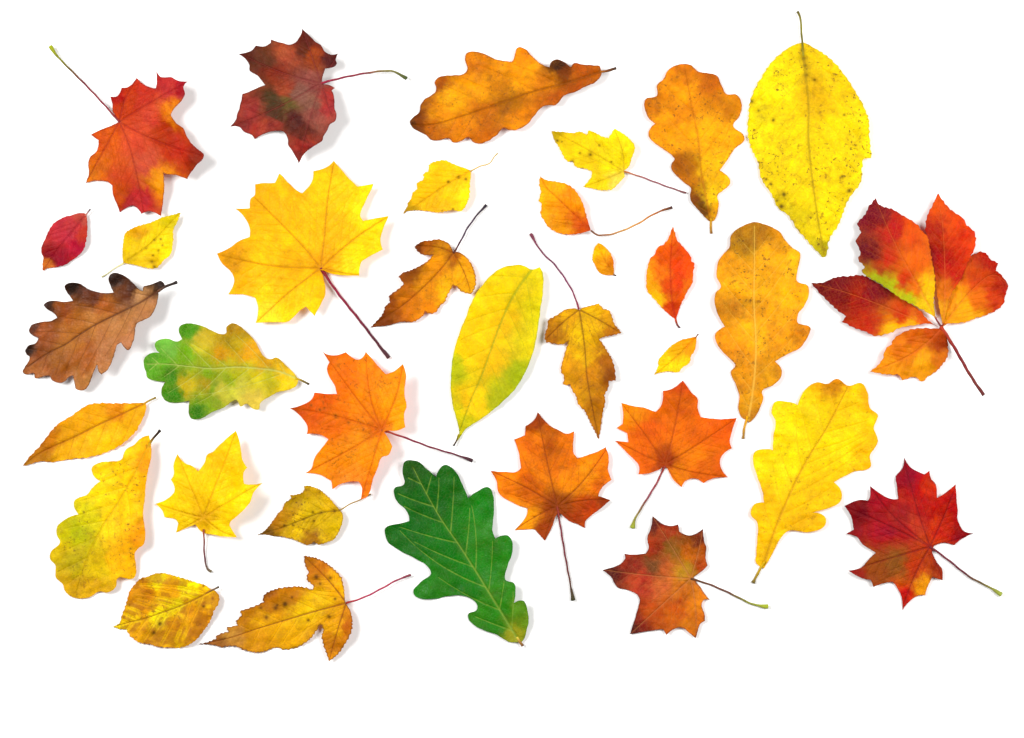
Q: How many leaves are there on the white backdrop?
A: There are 34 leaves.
